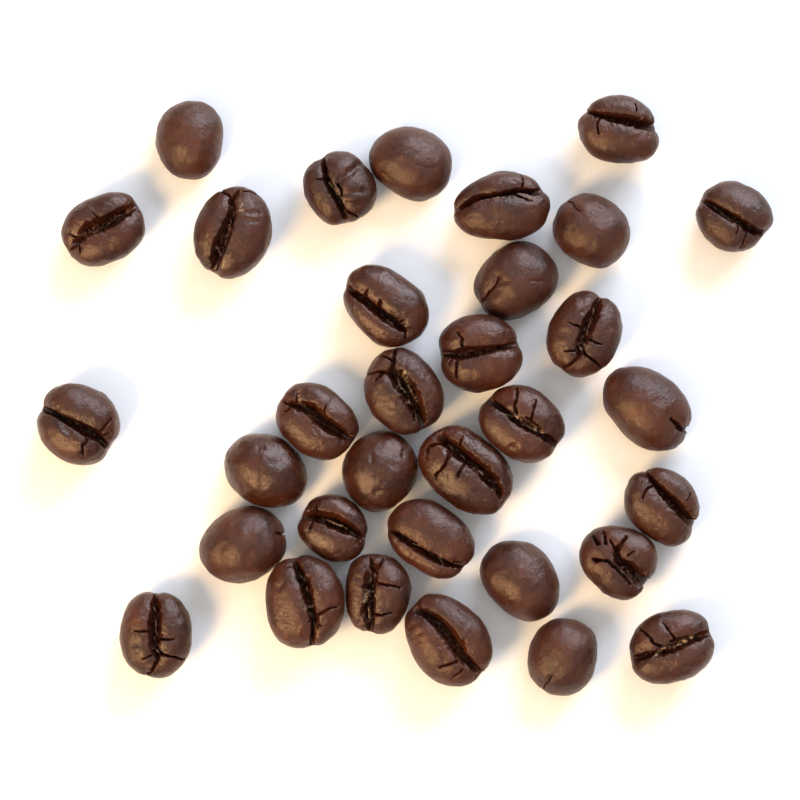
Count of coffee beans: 33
